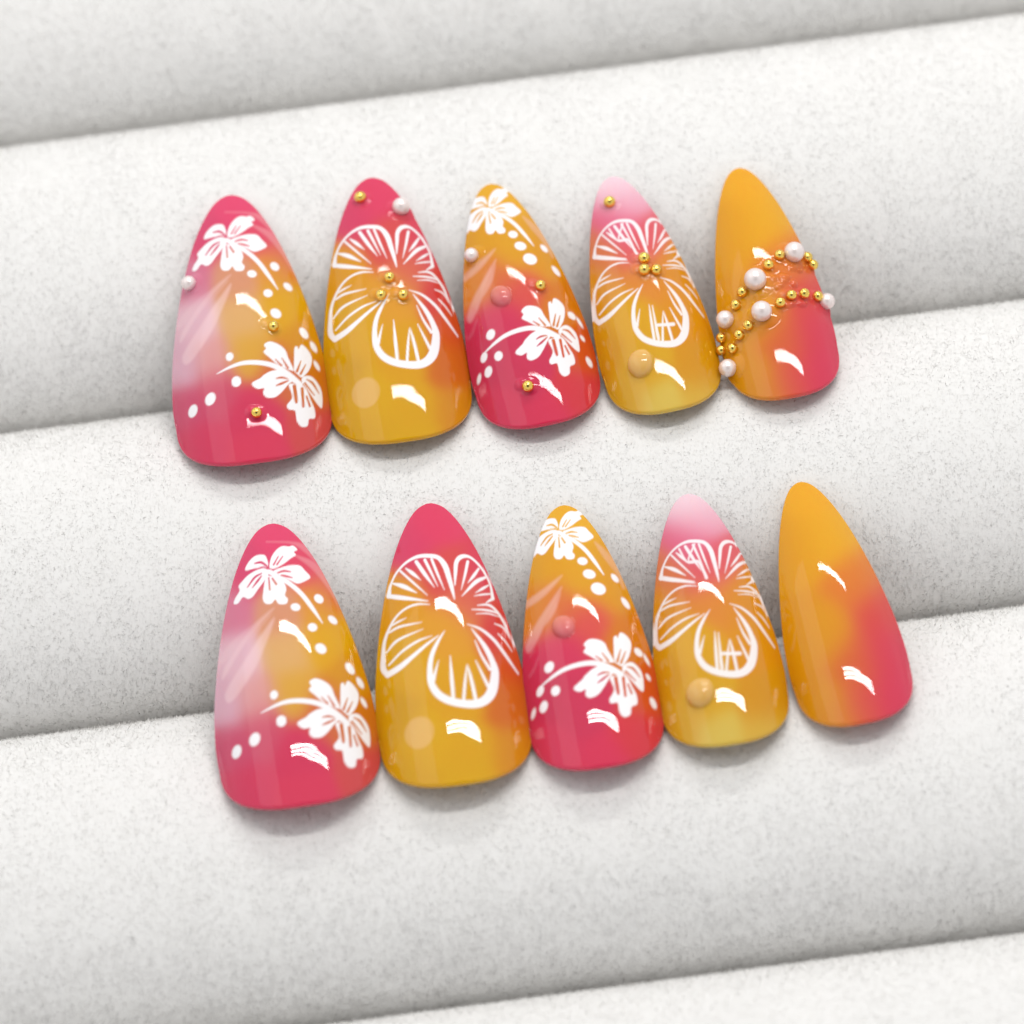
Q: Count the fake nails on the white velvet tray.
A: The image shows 10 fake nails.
